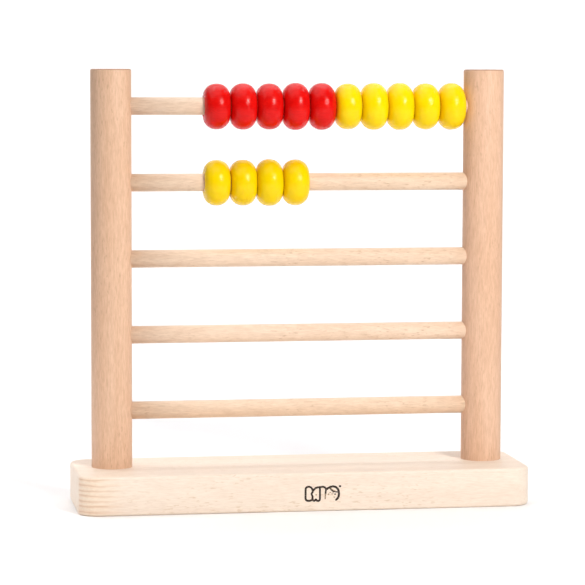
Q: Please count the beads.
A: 14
